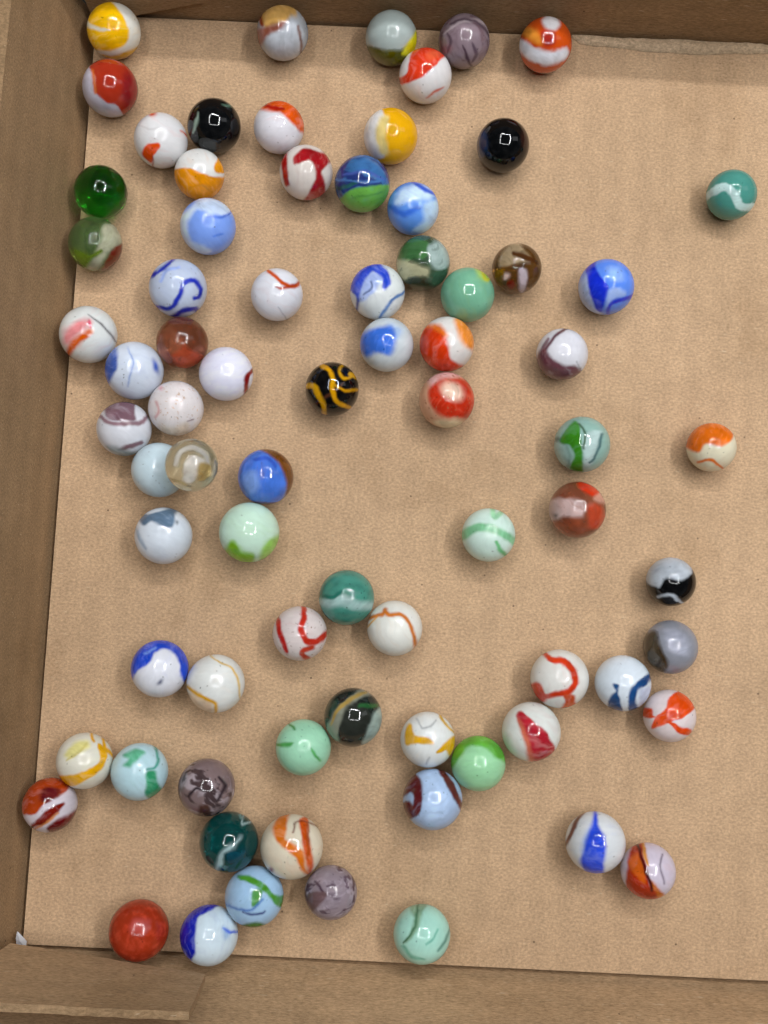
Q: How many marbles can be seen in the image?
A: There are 76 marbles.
